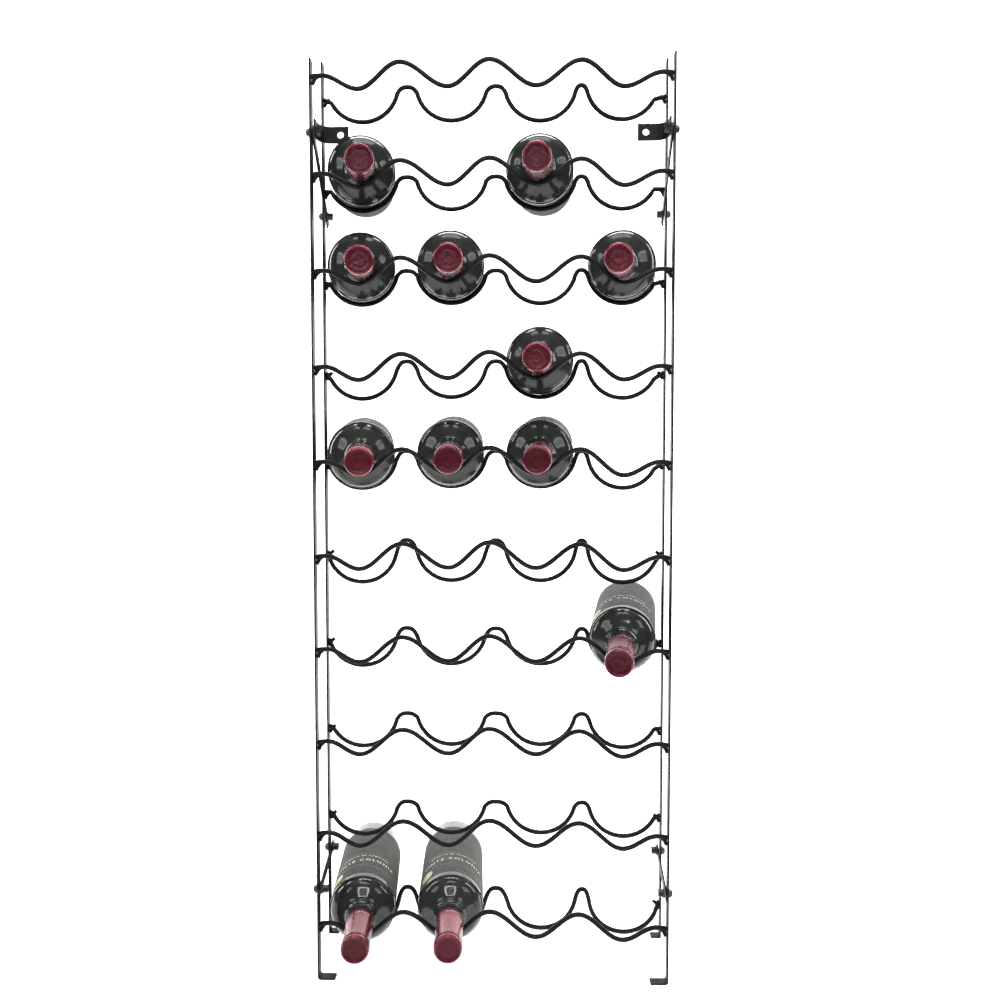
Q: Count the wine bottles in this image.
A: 12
